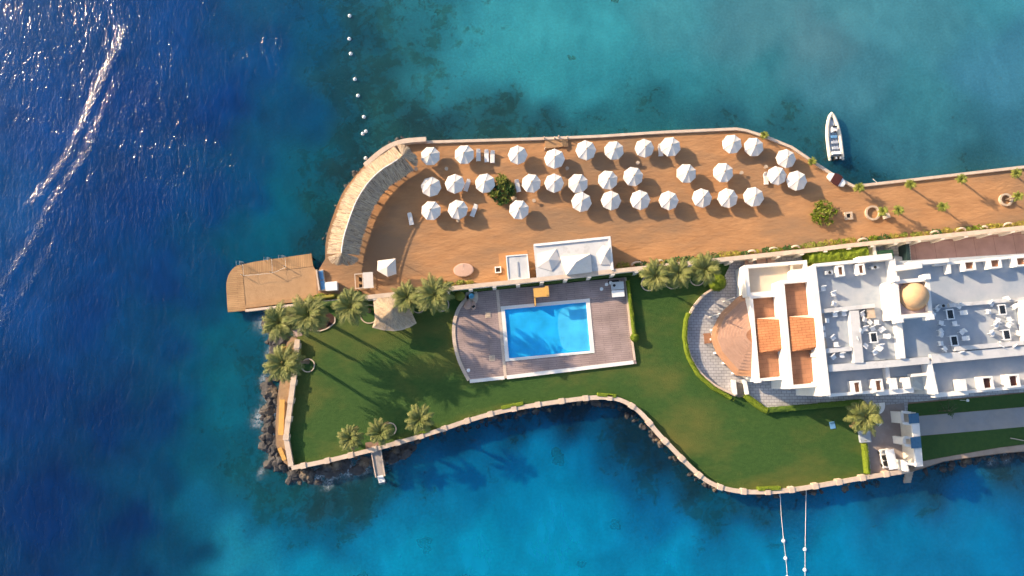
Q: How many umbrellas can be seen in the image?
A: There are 33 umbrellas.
